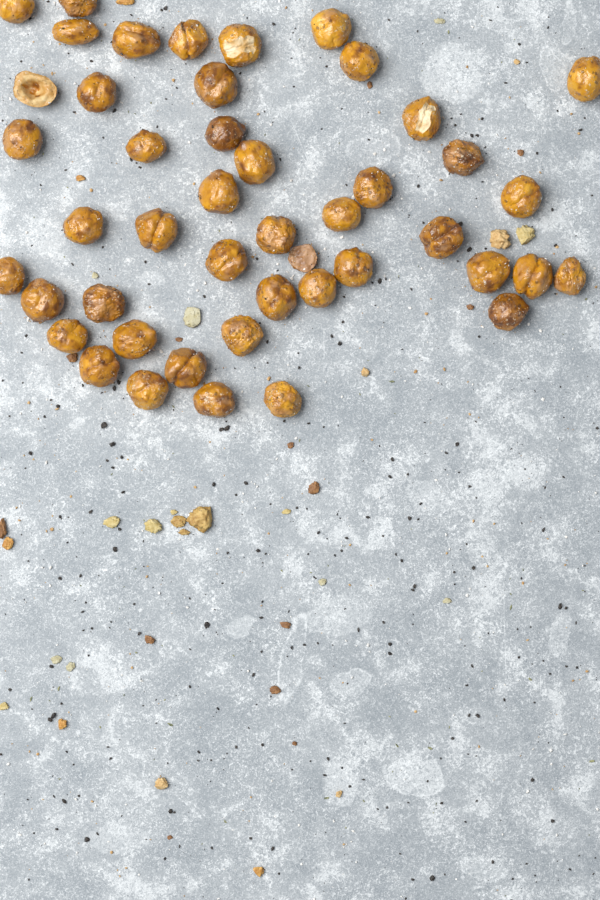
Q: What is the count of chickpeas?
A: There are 46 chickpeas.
